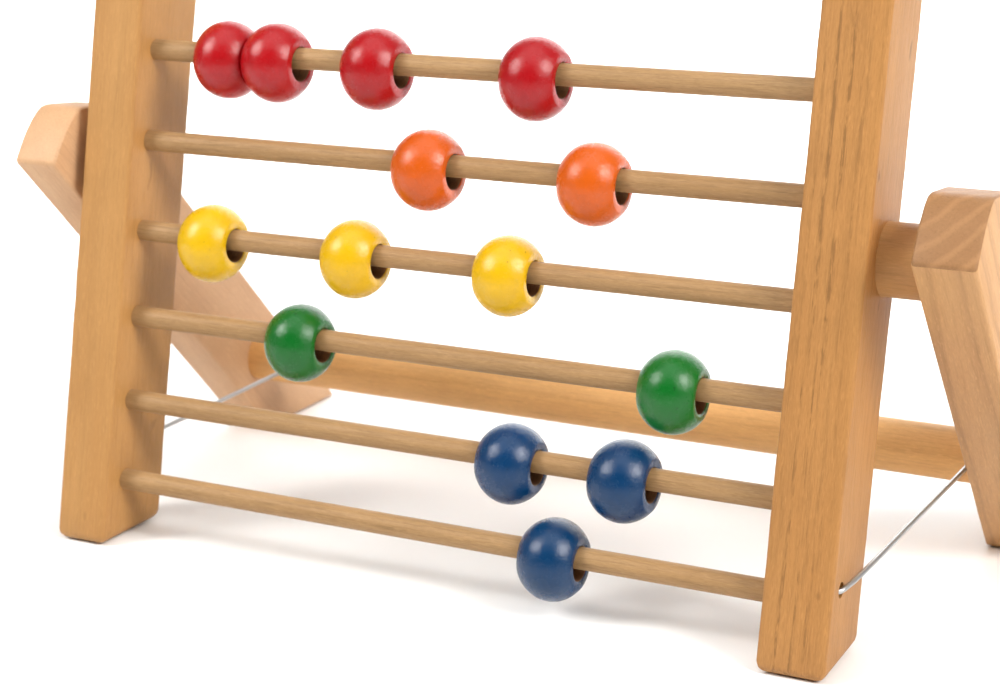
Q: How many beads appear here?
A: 14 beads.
